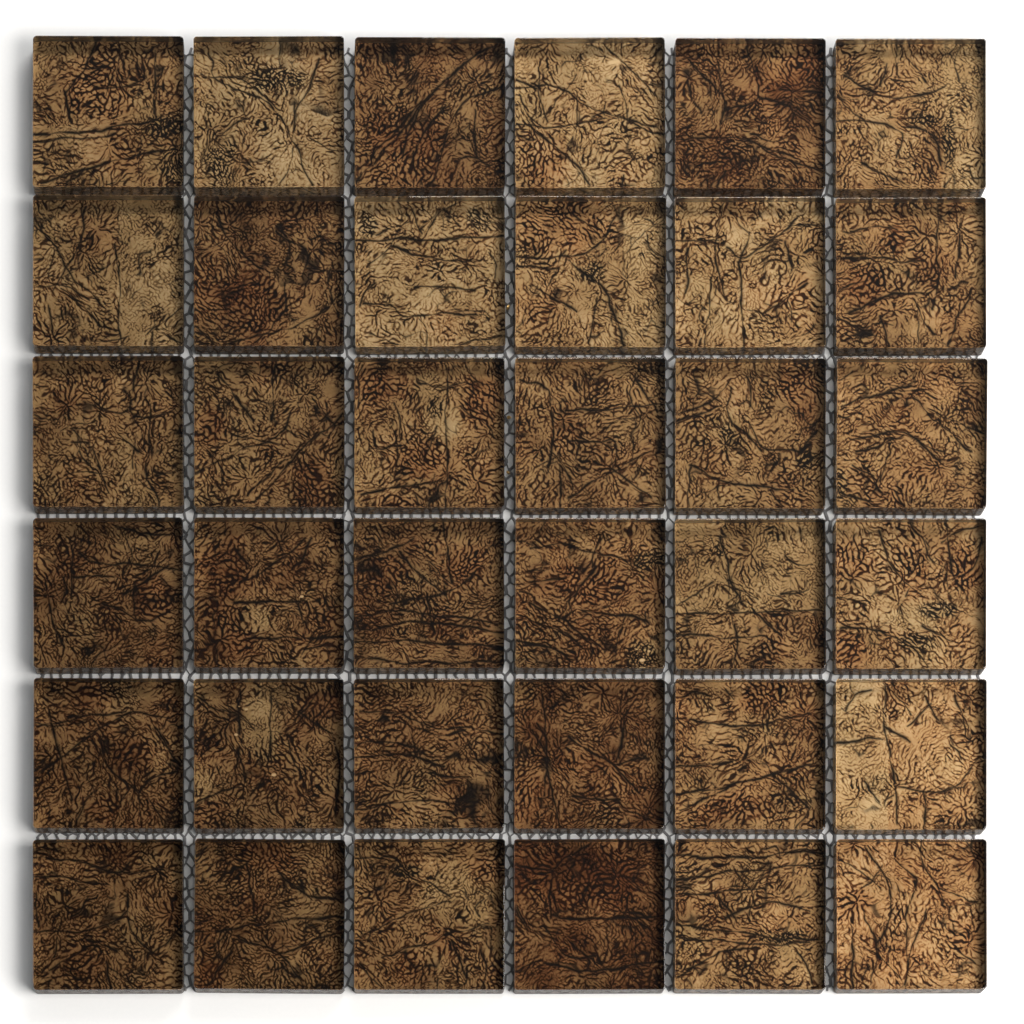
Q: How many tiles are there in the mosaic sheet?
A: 36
